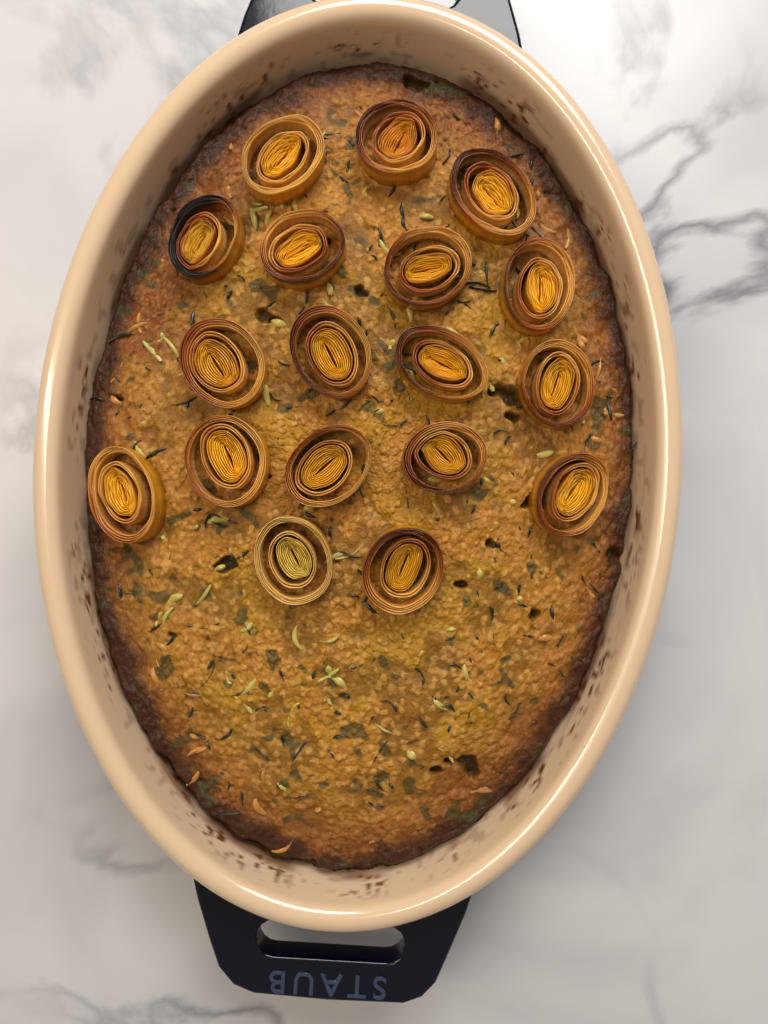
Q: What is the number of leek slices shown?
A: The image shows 18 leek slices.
